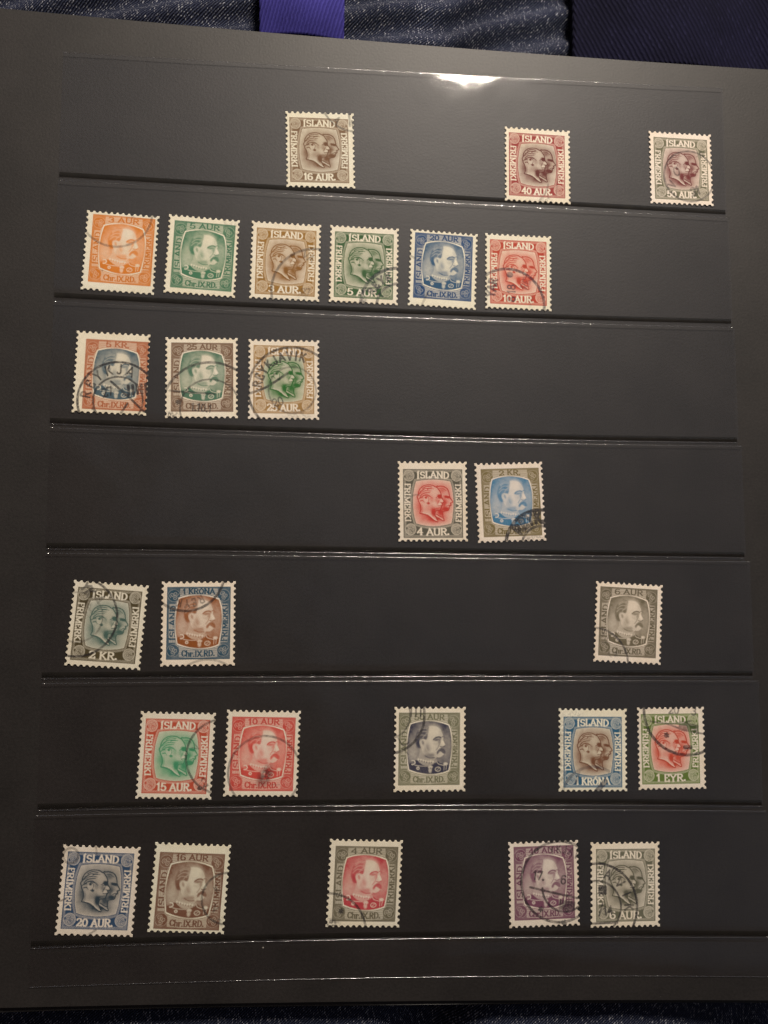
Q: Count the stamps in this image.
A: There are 27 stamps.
